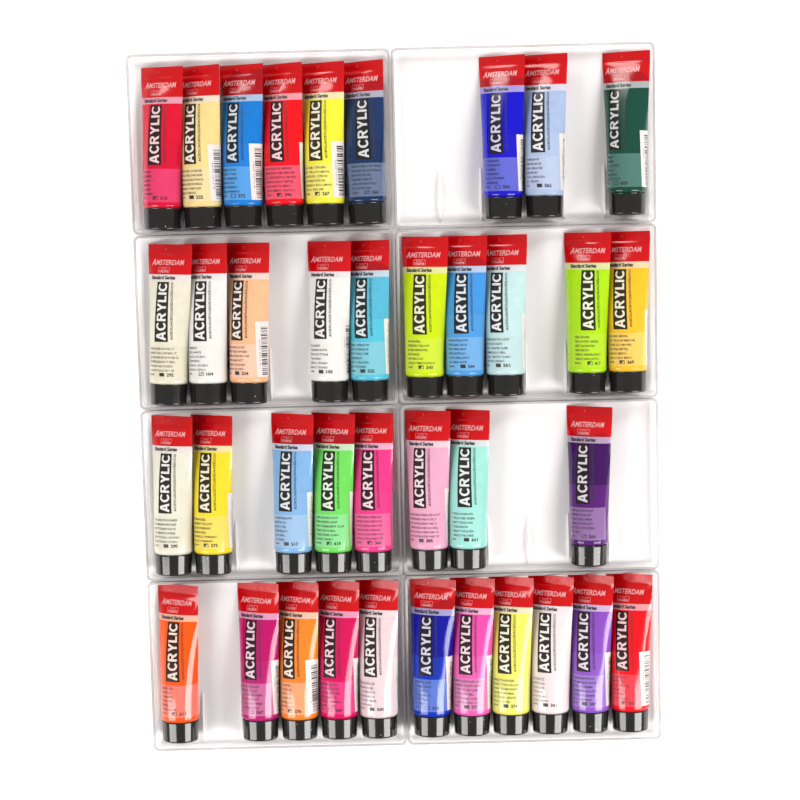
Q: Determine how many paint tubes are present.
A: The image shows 38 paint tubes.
